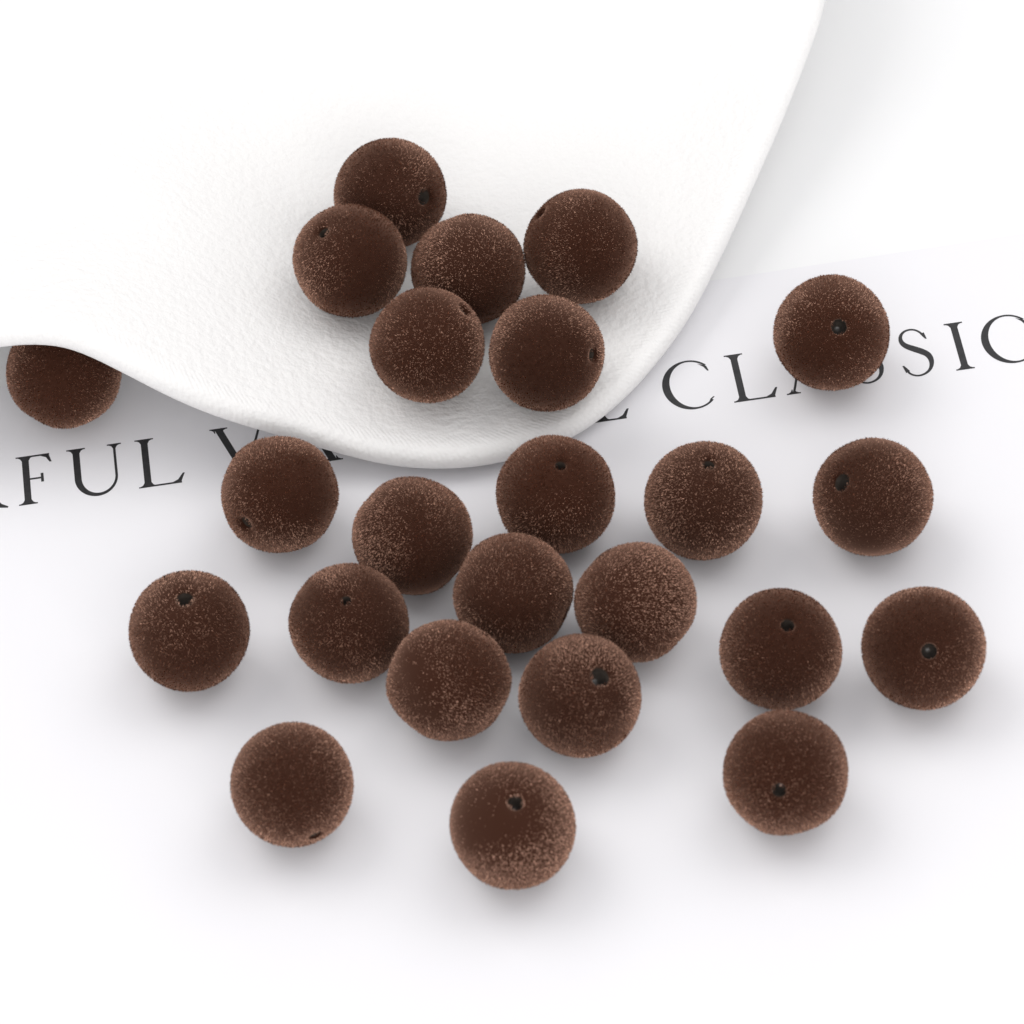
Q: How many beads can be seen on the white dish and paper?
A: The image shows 24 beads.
